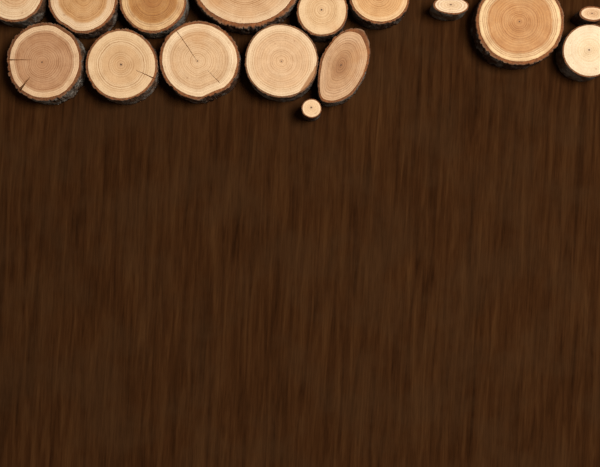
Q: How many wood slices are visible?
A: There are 16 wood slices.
